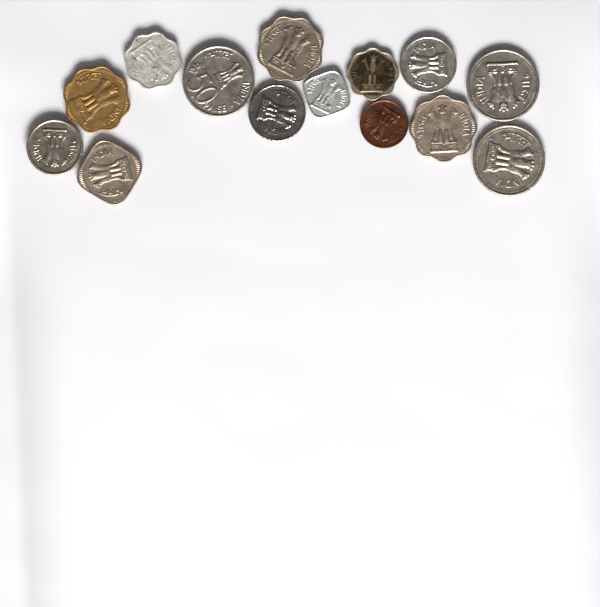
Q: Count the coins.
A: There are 14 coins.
